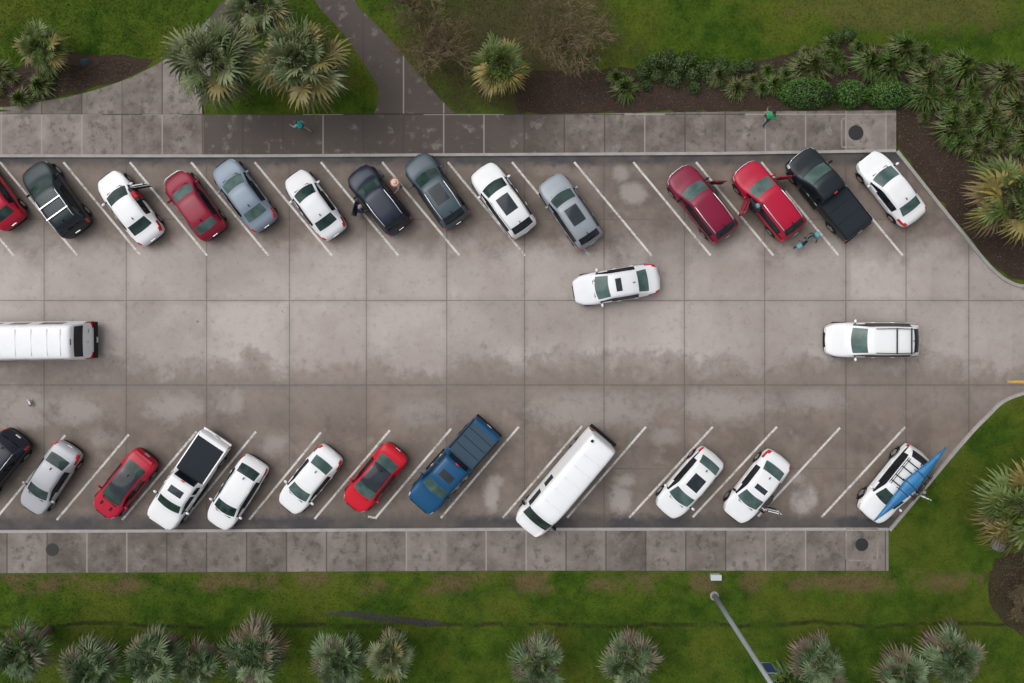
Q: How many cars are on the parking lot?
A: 24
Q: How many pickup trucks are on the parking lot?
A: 3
